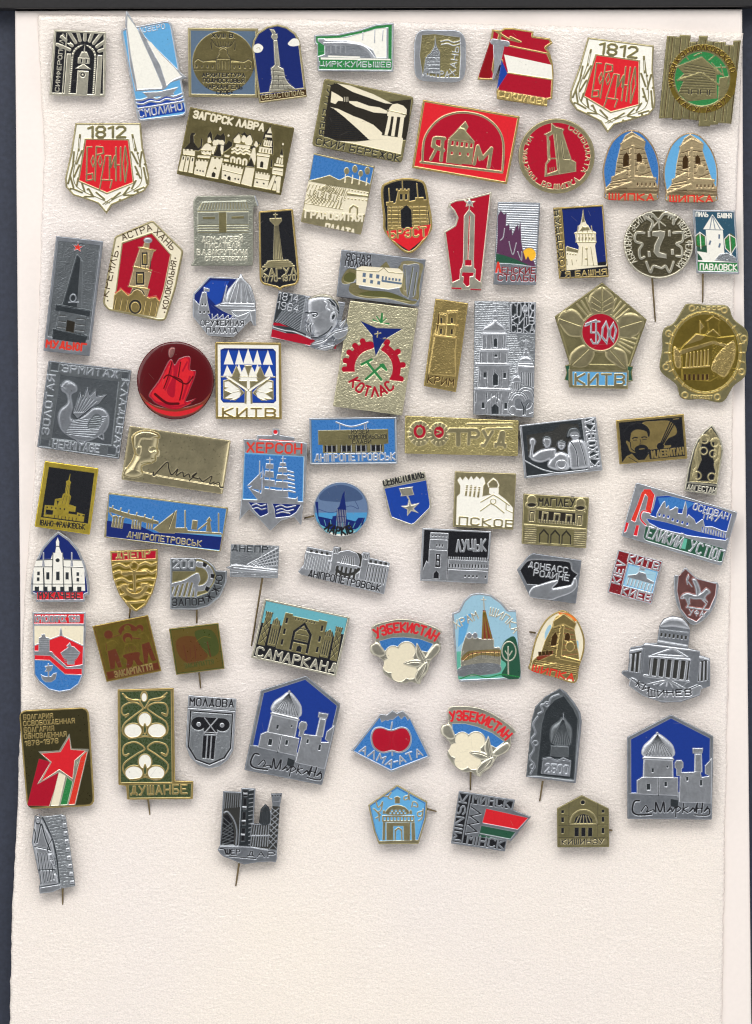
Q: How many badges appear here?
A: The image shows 82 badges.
